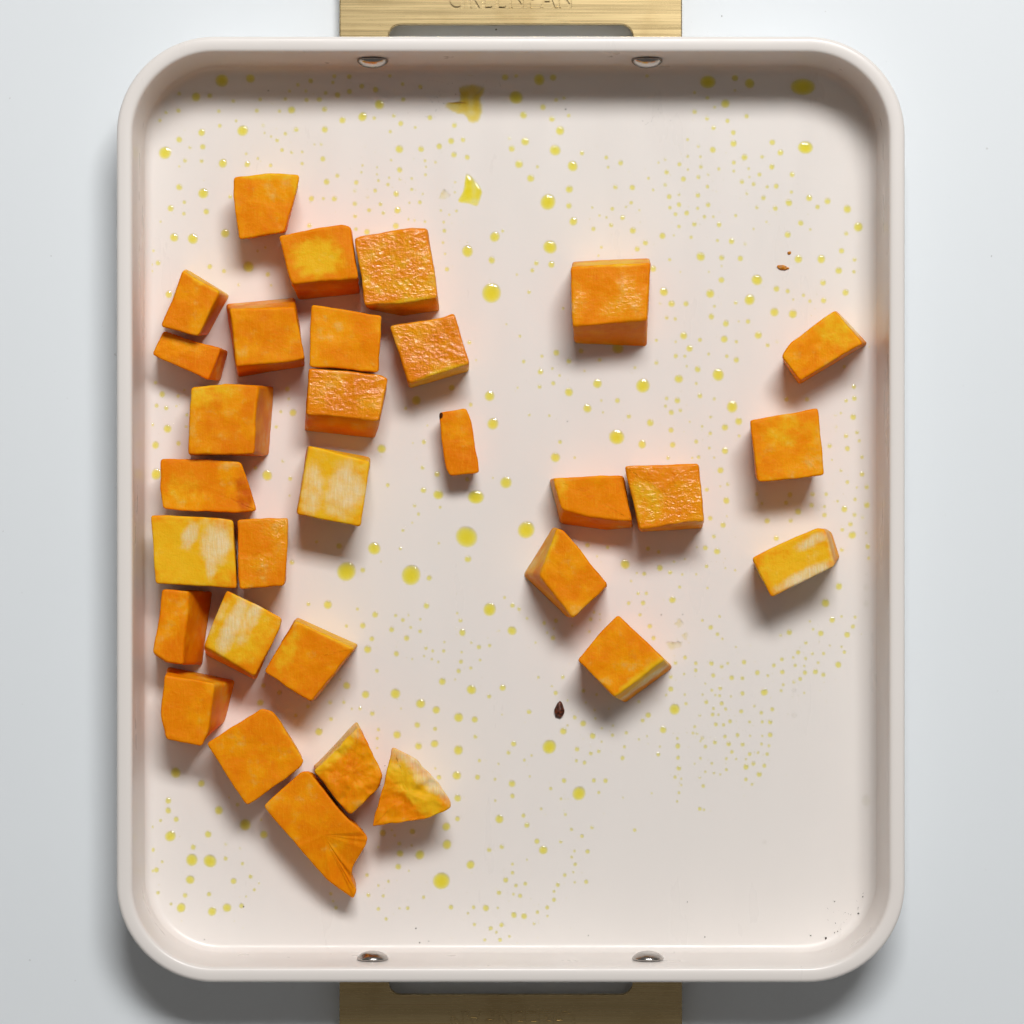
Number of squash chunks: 31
